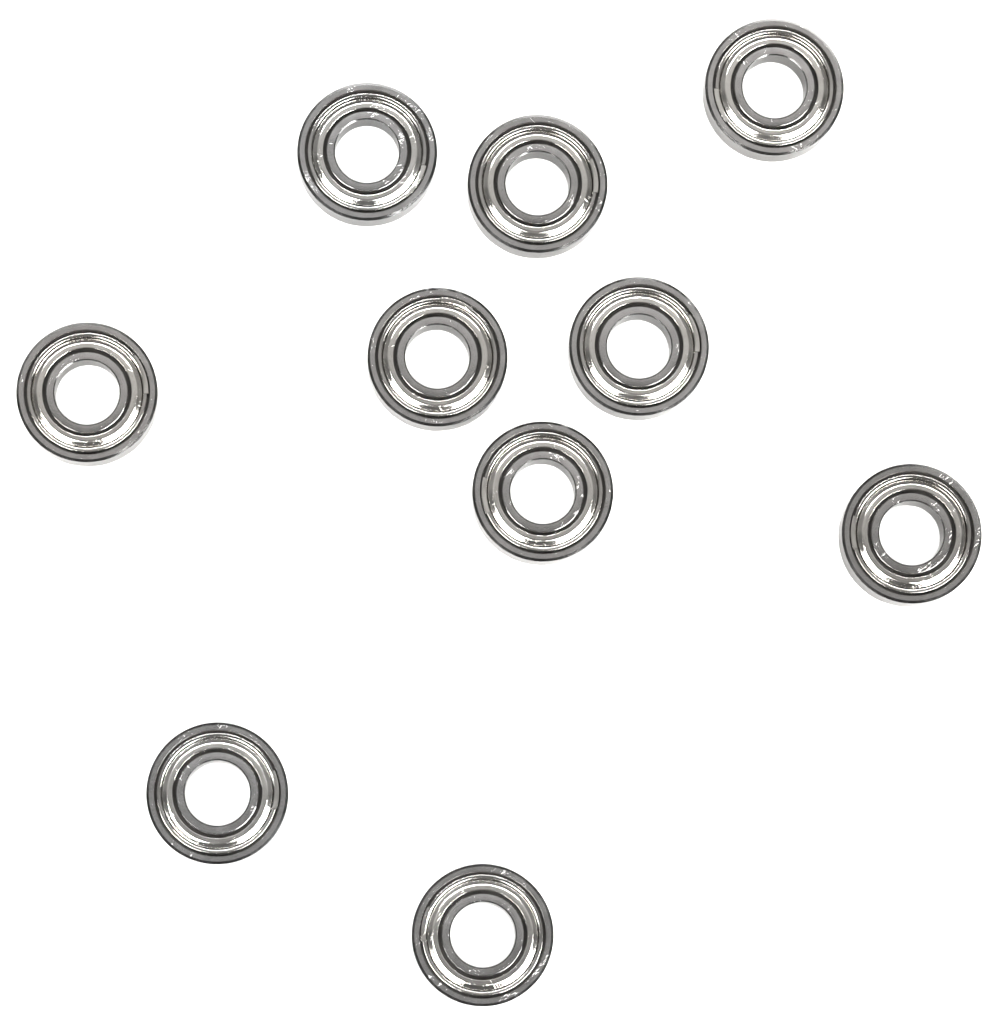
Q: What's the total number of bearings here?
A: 10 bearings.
